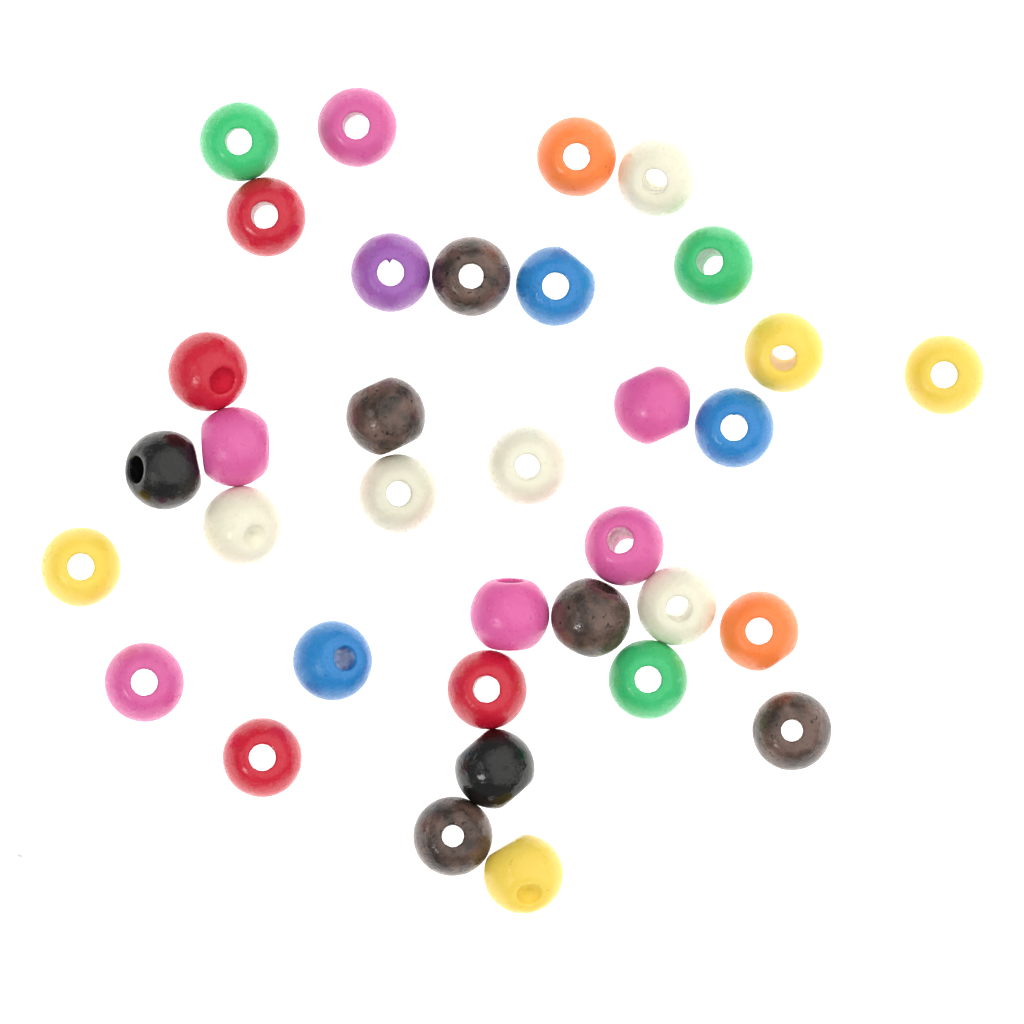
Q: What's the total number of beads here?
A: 35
